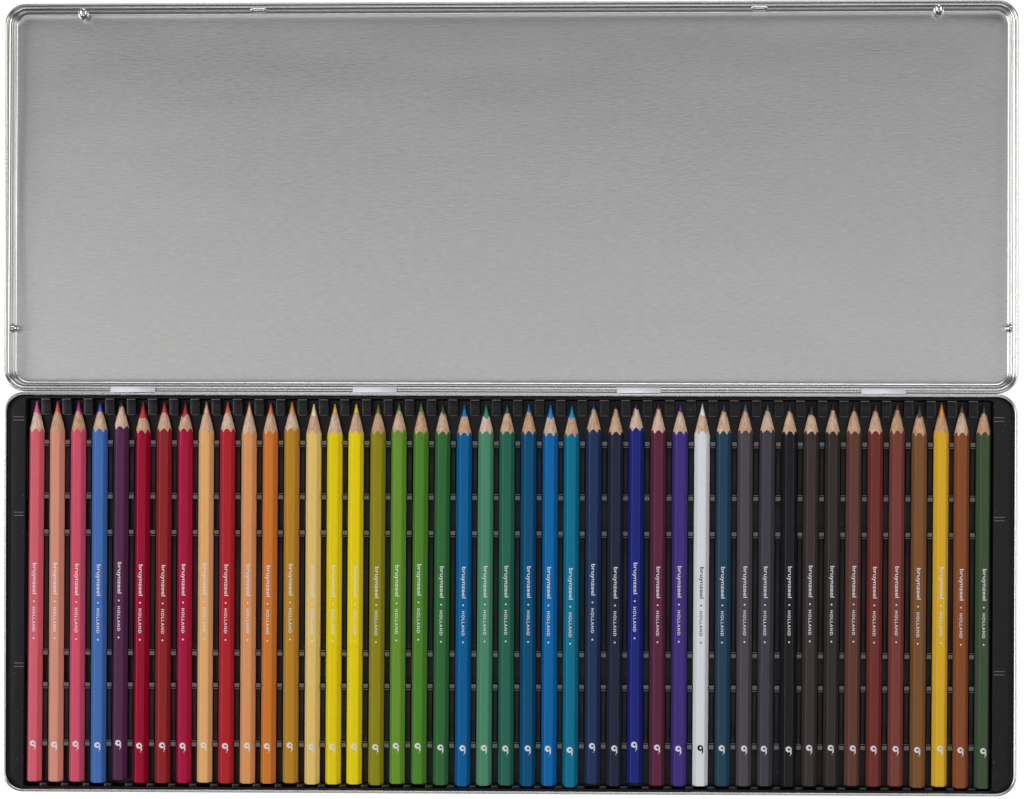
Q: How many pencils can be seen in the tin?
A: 45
